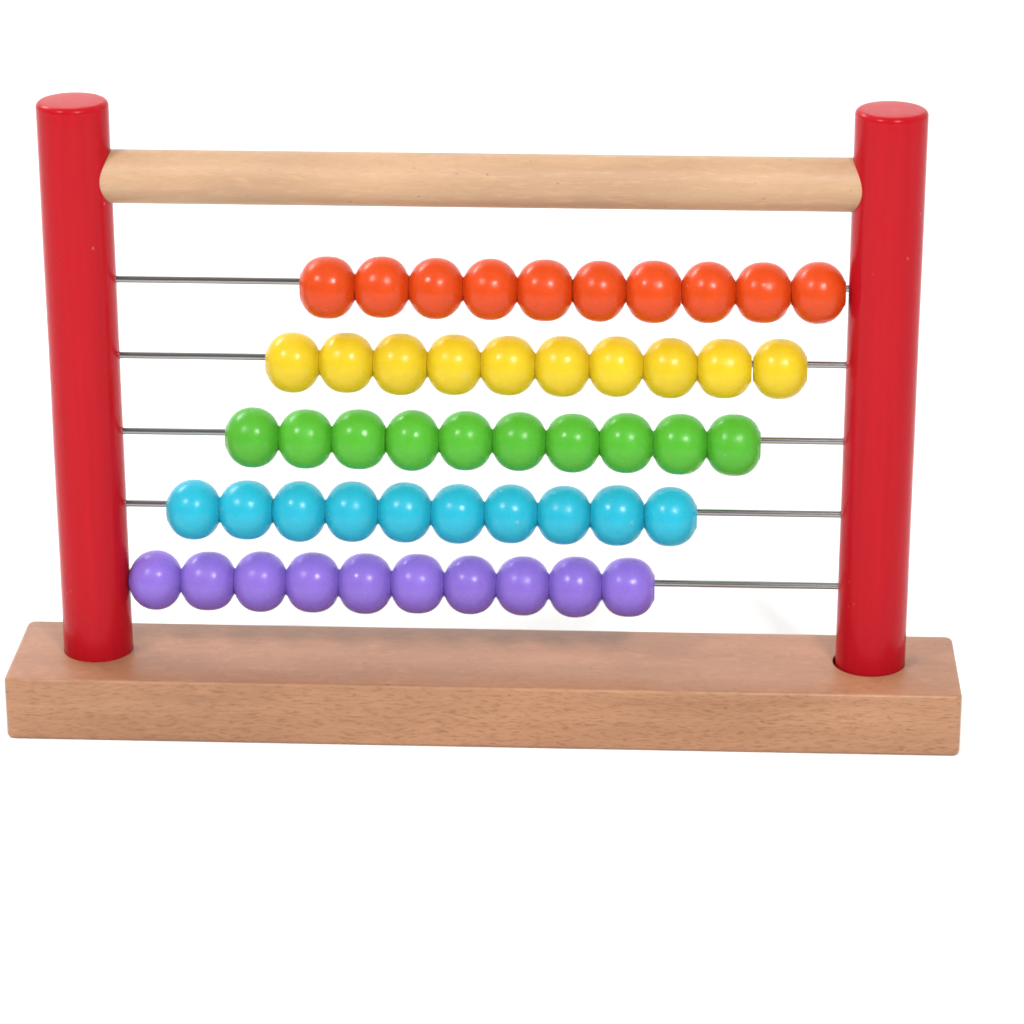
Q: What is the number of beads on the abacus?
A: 50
